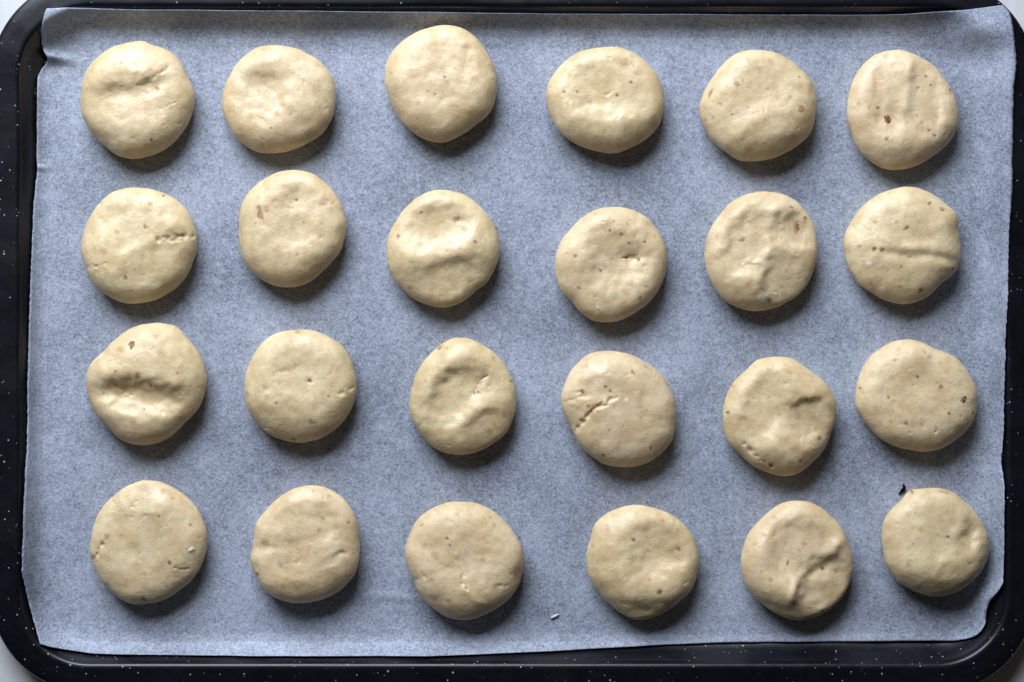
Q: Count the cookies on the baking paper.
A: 24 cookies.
